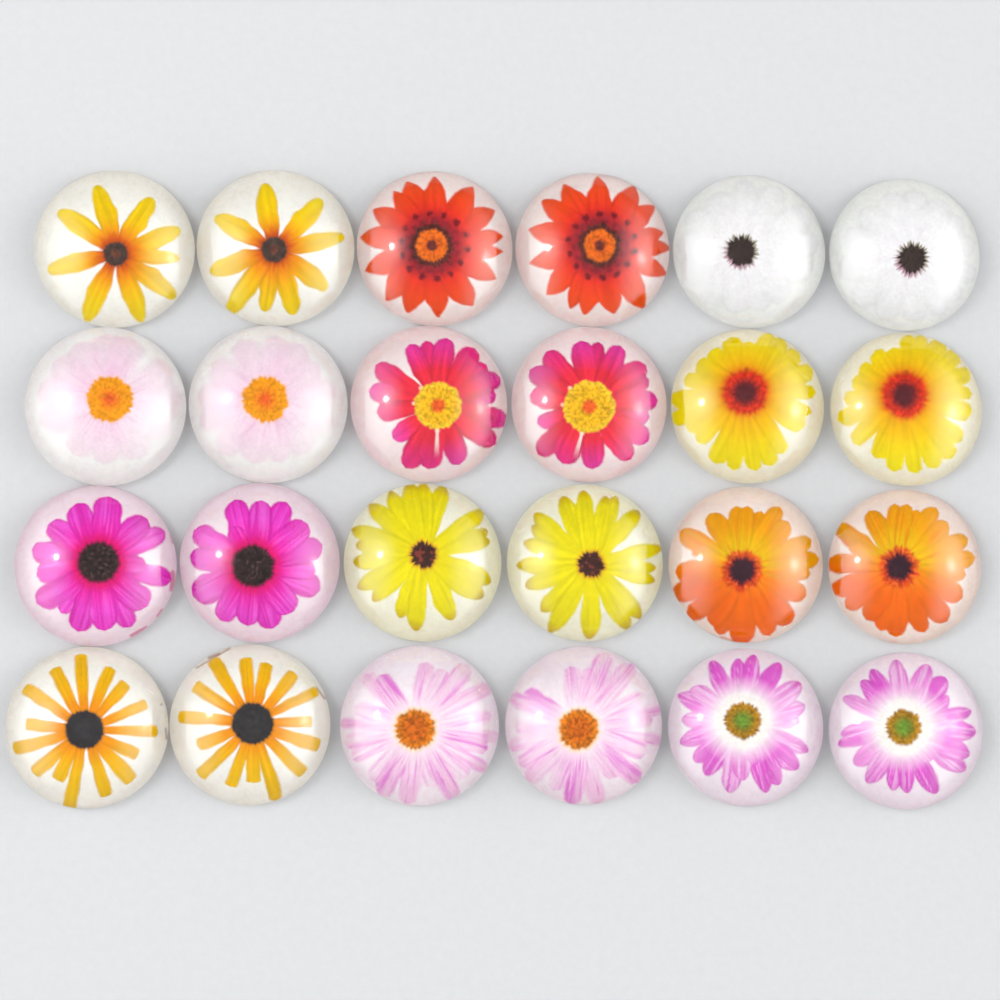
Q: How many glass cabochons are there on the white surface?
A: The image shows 24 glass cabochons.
